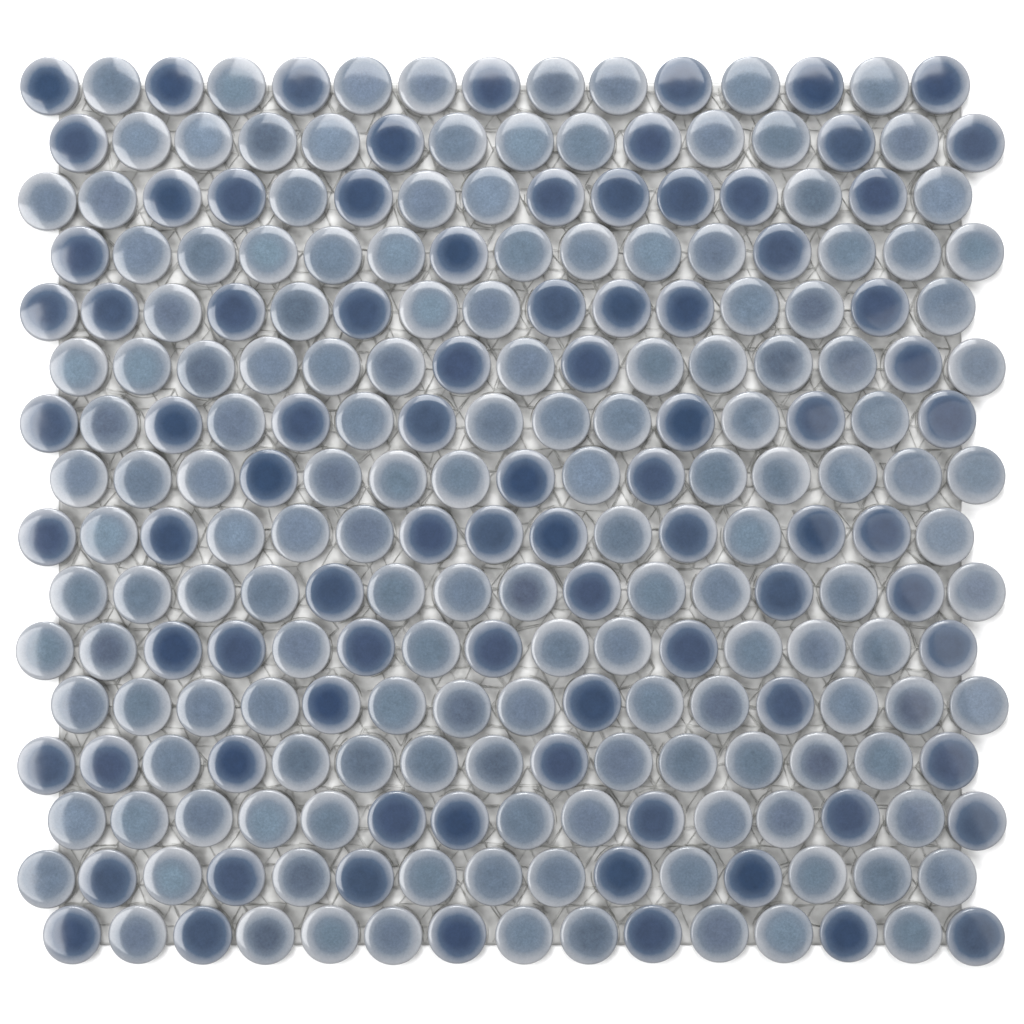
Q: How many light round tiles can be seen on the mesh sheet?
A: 154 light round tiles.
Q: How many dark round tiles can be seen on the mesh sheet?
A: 86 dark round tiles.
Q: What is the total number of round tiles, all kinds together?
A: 240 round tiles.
